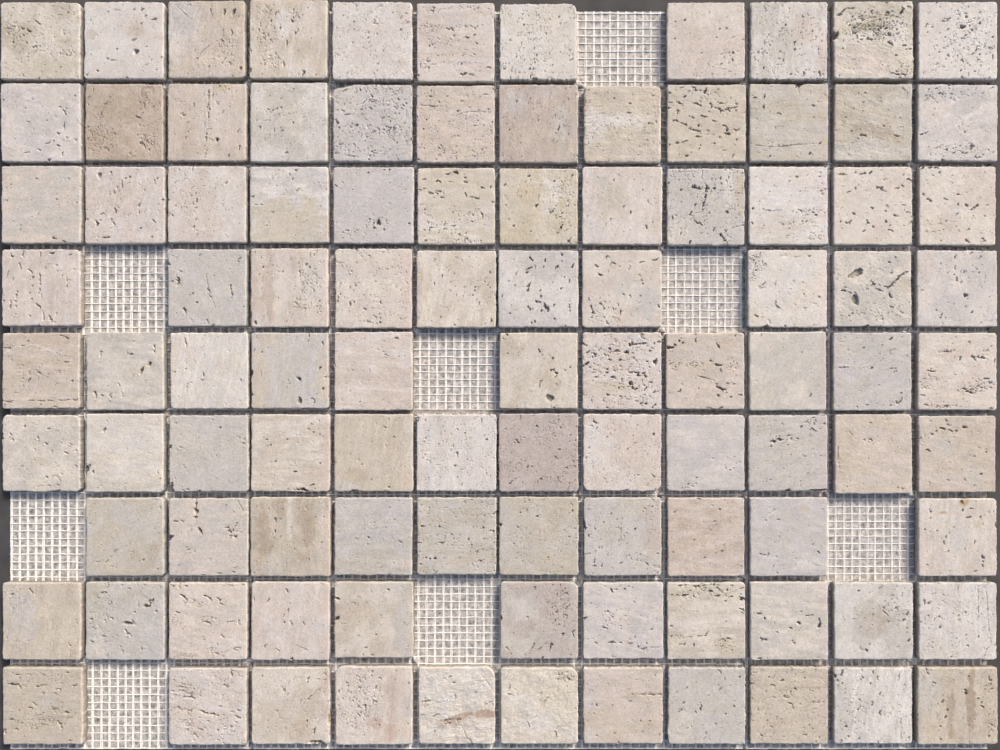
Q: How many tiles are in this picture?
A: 100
